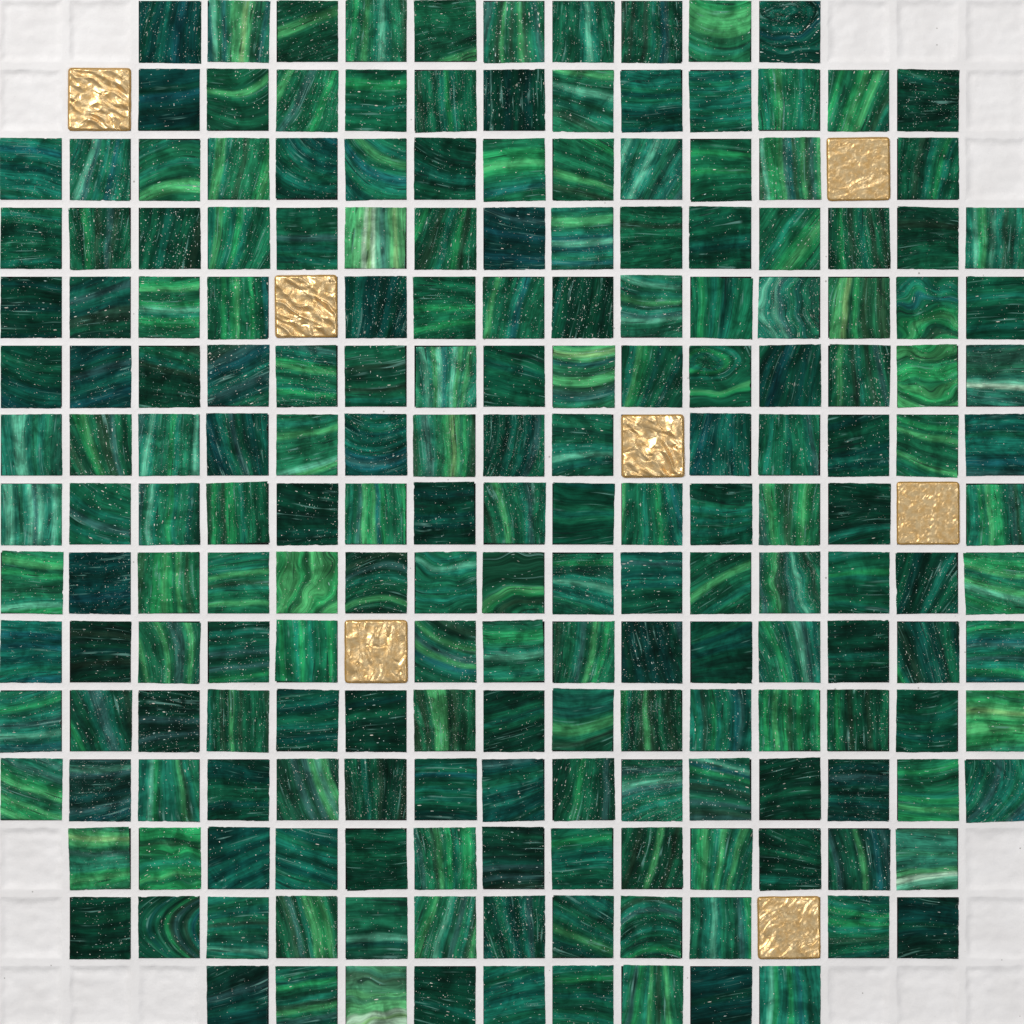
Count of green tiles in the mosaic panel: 200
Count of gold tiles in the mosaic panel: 7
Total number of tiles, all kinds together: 207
